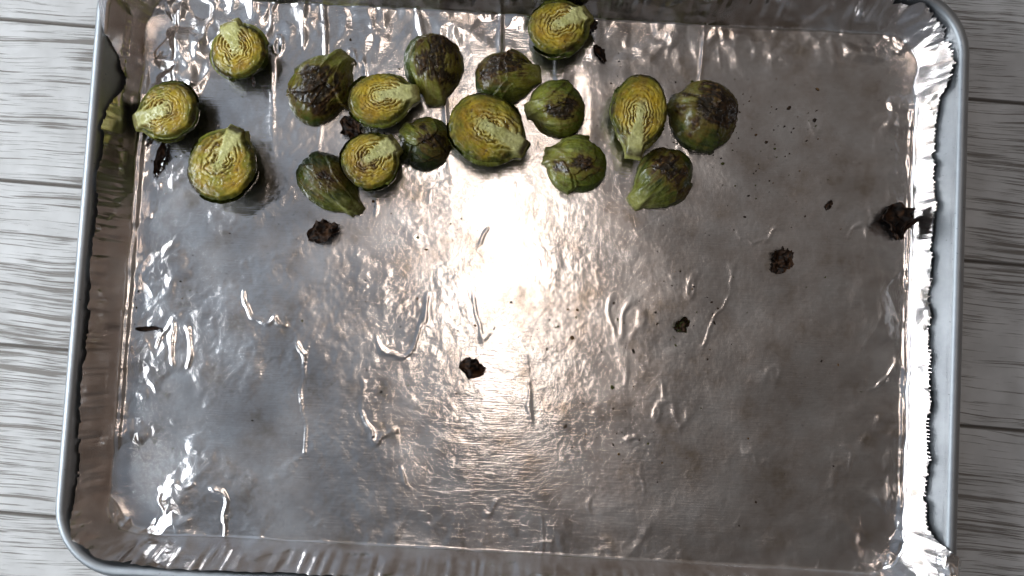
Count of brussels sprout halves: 17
